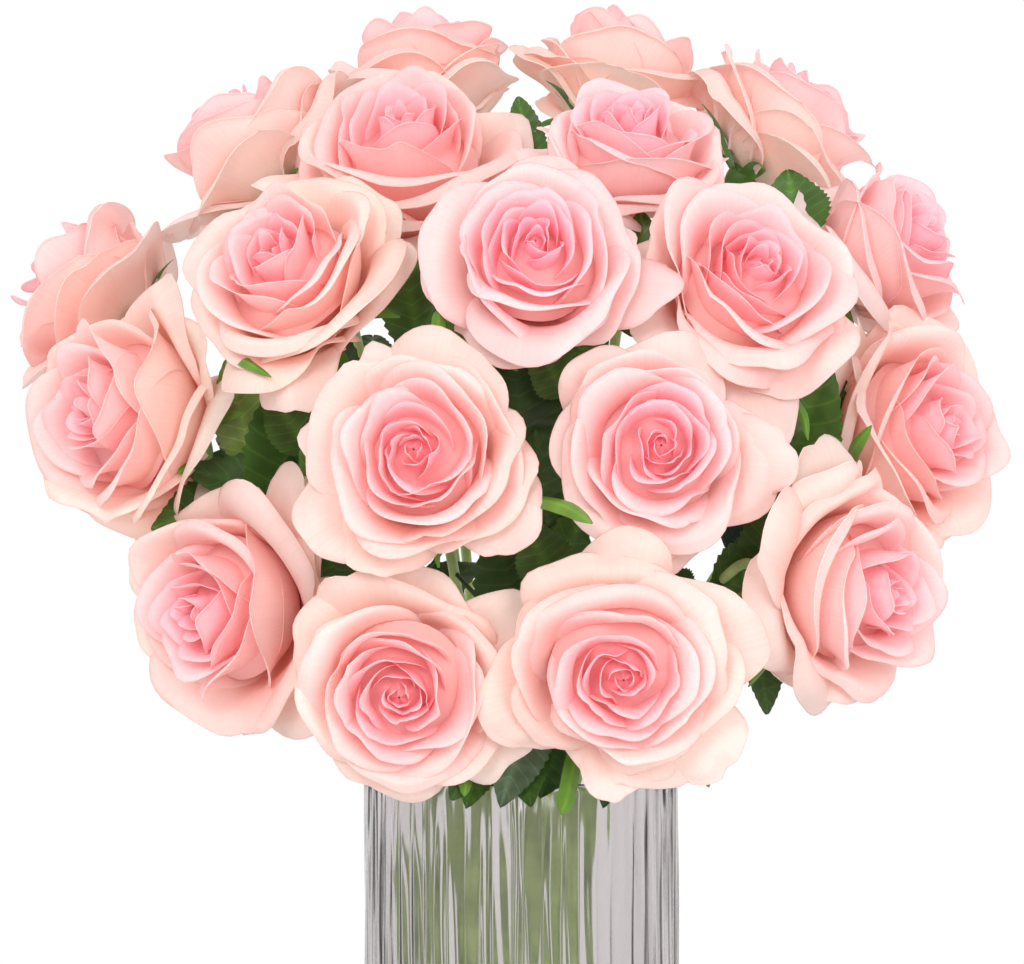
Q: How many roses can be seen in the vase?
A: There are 19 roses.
